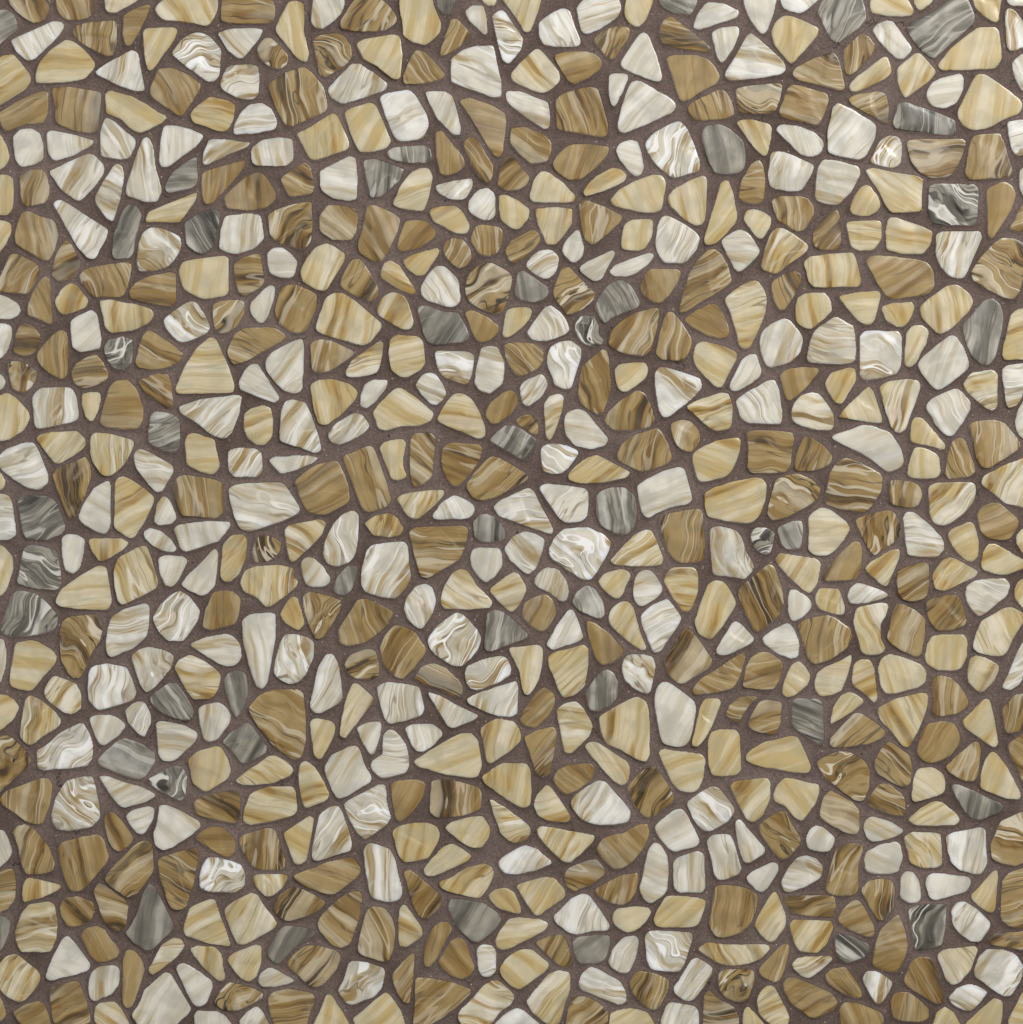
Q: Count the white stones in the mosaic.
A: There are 200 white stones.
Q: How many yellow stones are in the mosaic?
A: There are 200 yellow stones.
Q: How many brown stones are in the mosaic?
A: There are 198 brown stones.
